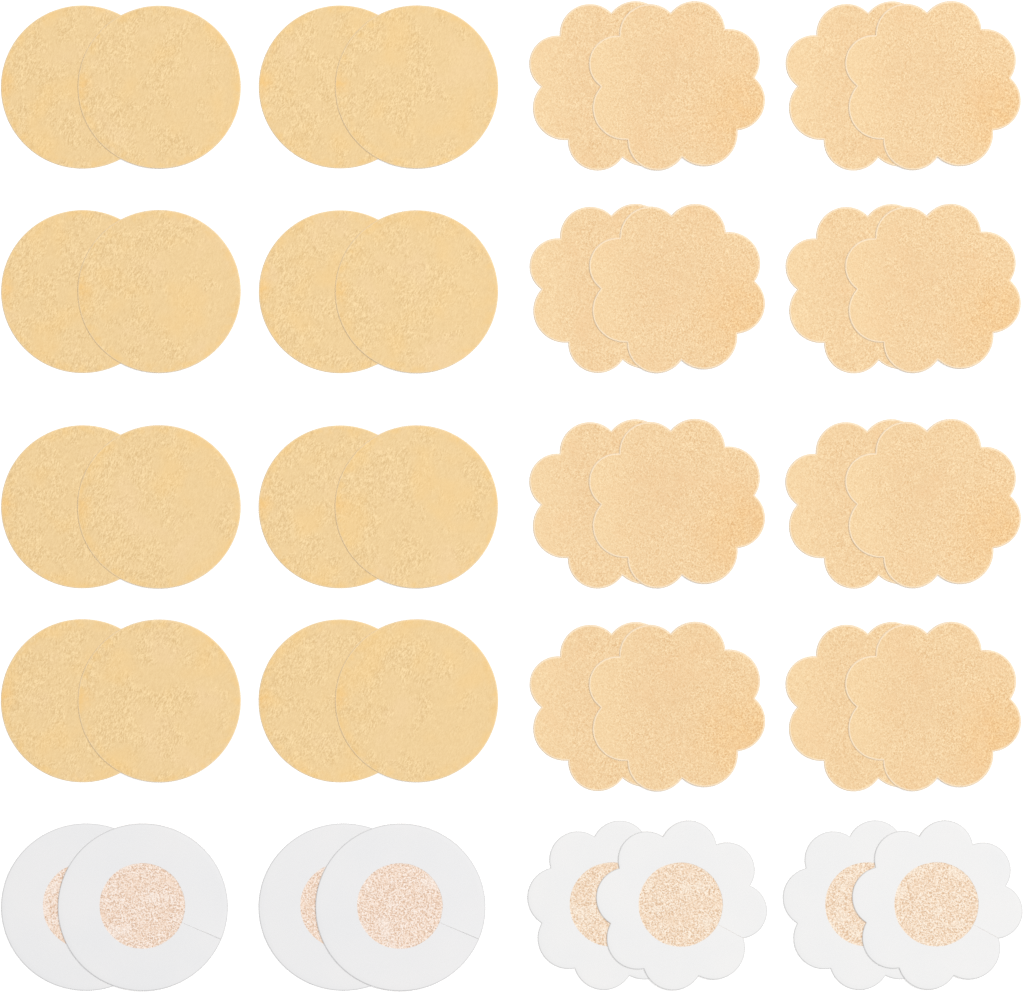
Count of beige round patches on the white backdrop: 16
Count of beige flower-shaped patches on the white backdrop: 16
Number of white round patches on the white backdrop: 4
